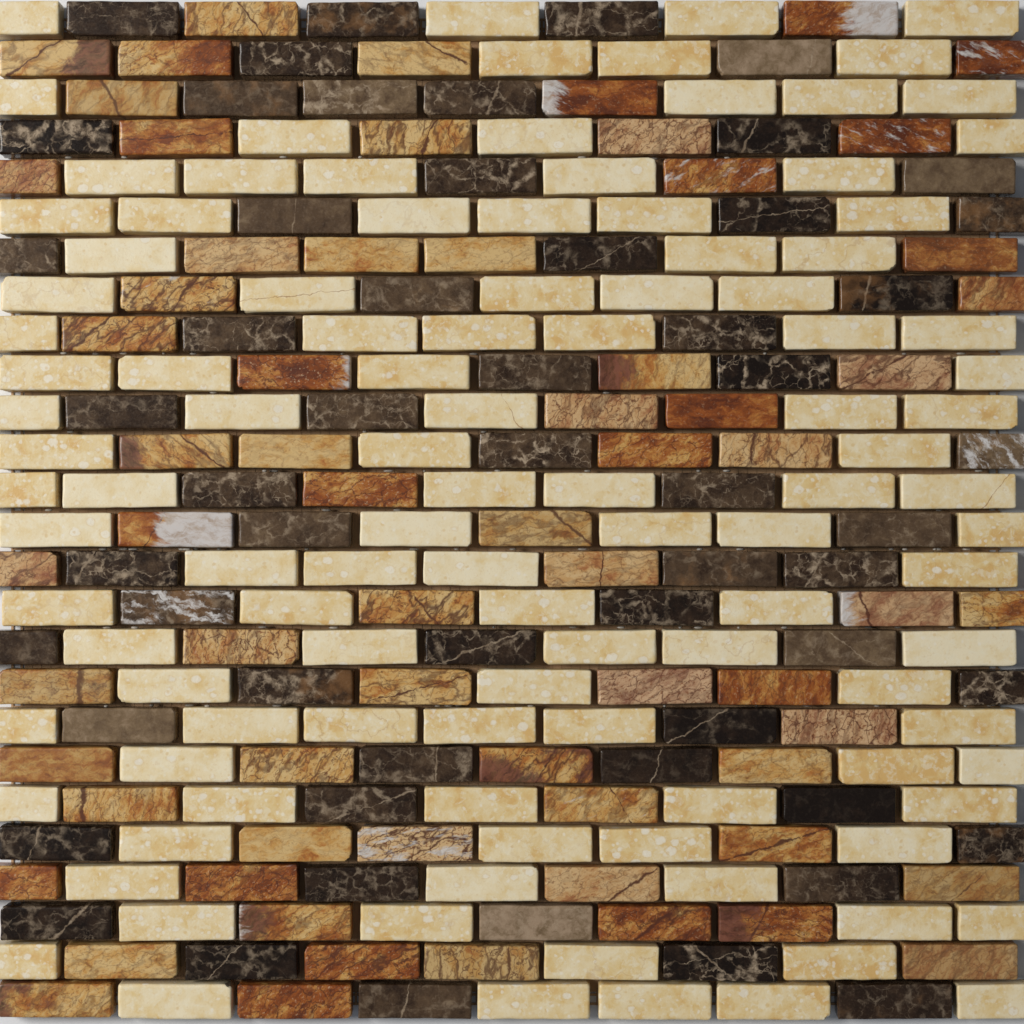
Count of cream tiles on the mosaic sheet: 111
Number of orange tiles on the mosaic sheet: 66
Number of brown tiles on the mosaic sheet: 57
